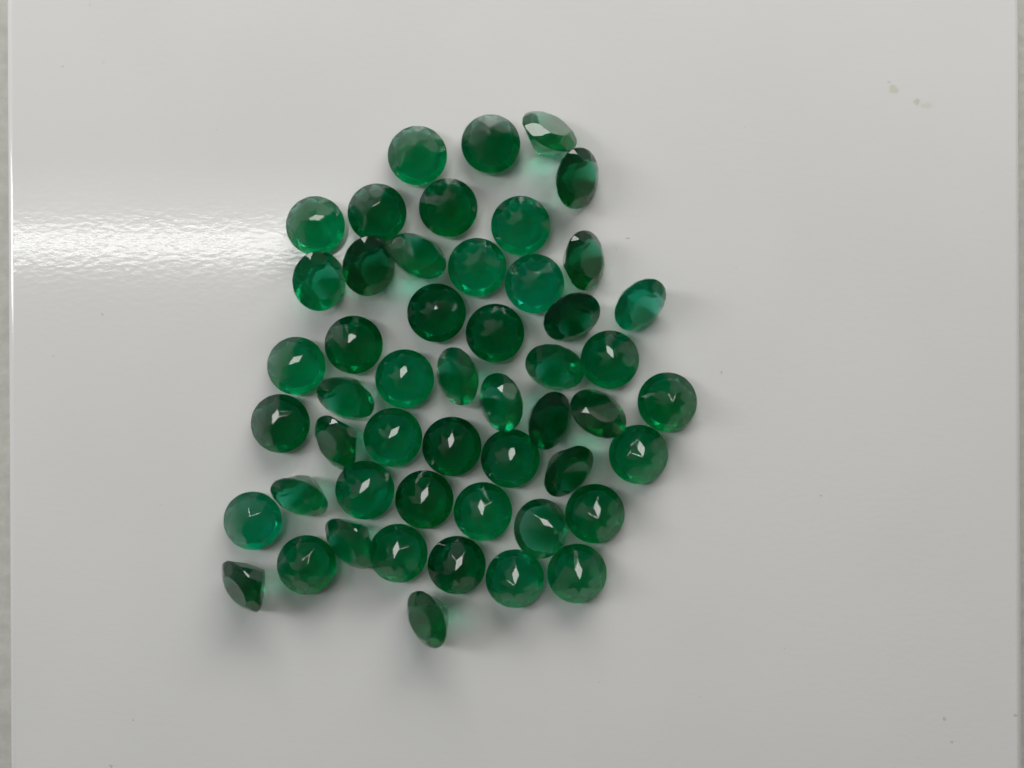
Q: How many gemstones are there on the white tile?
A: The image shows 51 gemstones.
